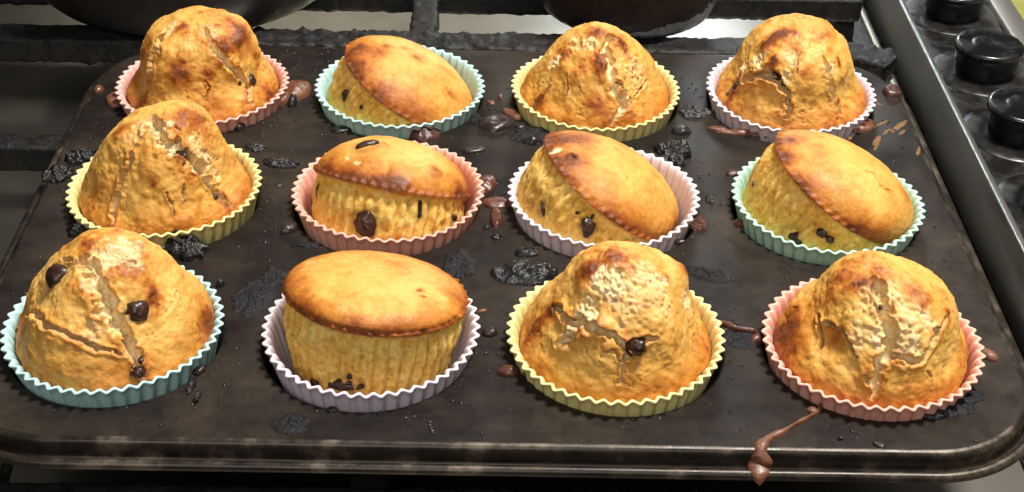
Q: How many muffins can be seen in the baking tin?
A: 12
